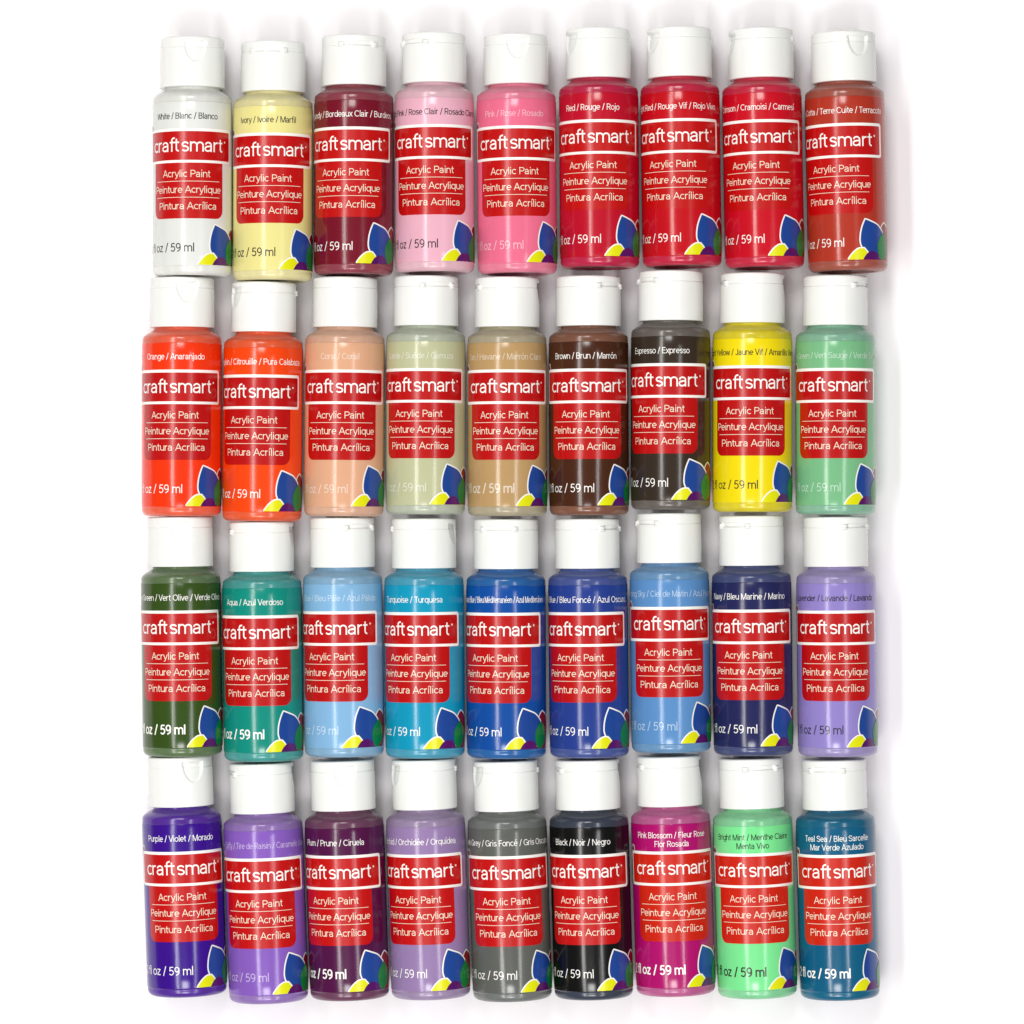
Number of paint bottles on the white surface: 36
